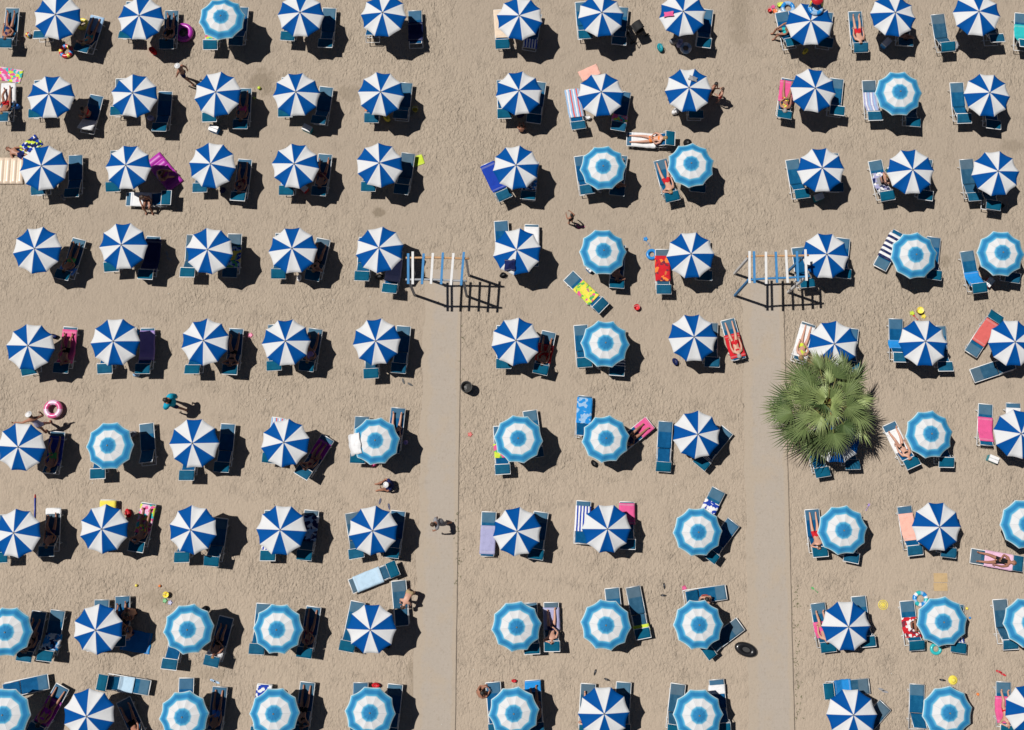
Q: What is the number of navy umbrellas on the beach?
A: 68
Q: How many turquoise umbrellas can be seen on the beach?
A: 31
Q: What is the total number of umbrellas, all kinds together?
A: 99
